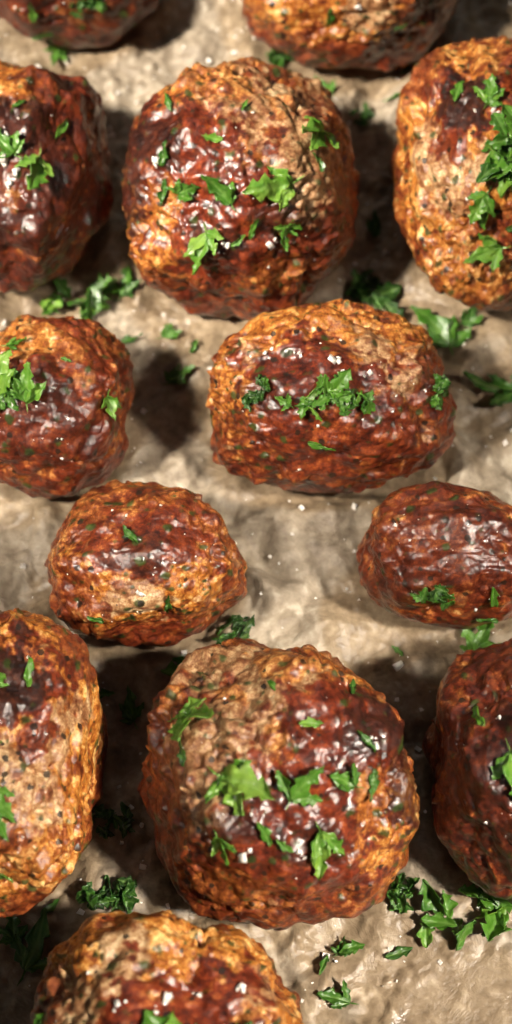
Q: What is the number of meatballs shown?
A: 13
